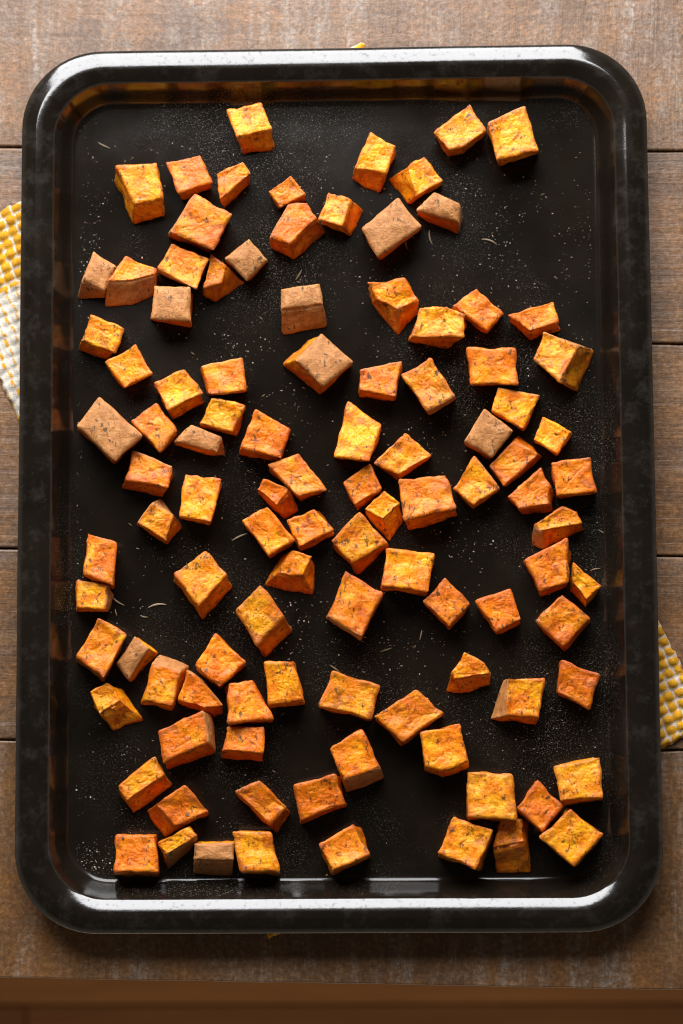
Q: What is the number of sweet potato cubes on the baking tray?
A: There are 104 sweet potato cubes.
